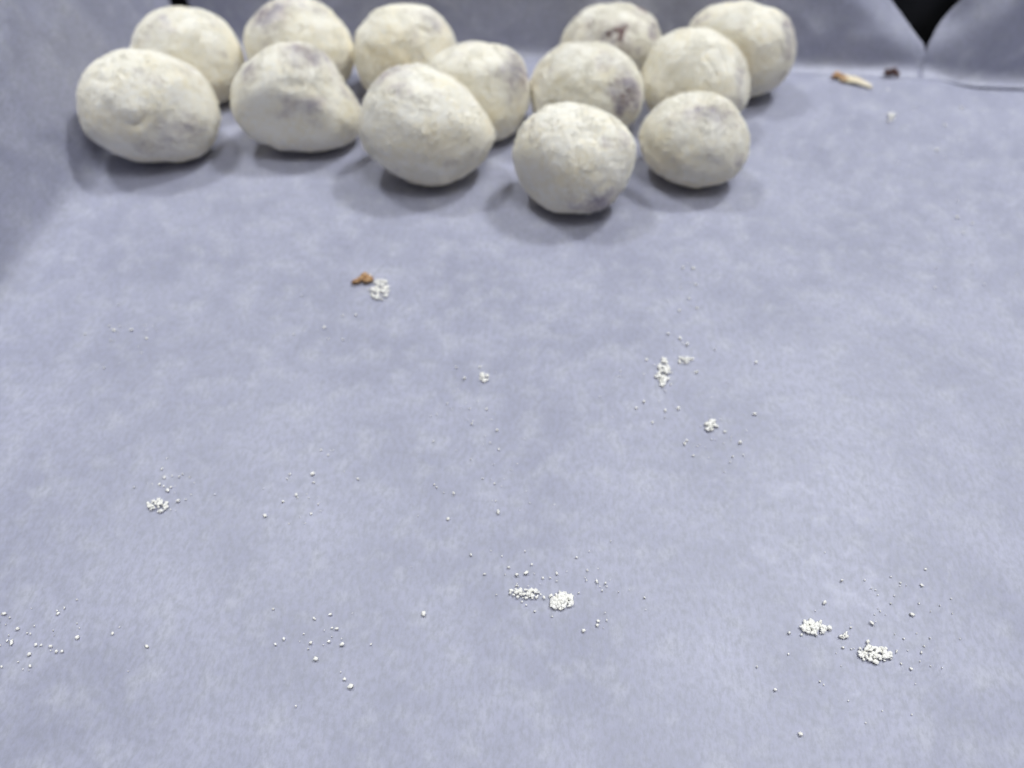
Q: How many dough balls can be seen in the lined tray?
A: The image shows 13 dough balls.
